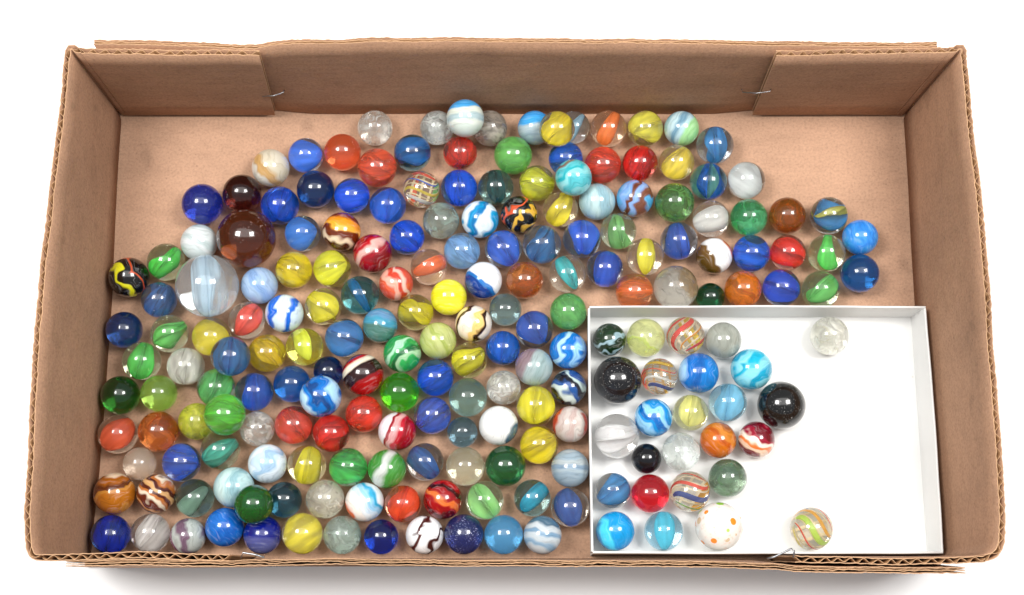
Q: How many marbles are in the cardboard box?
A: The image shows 200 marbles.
